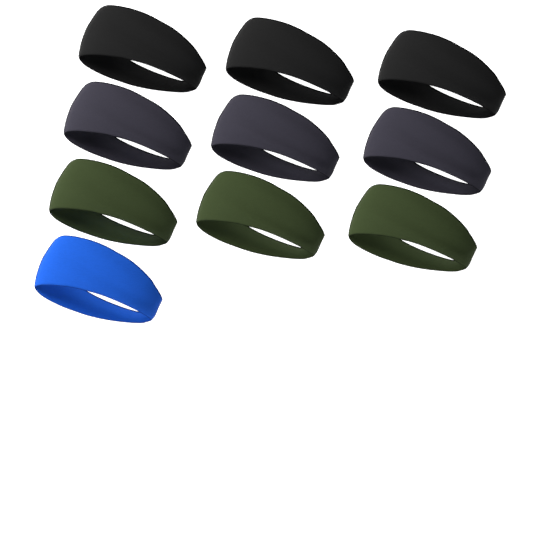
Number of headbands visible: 10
